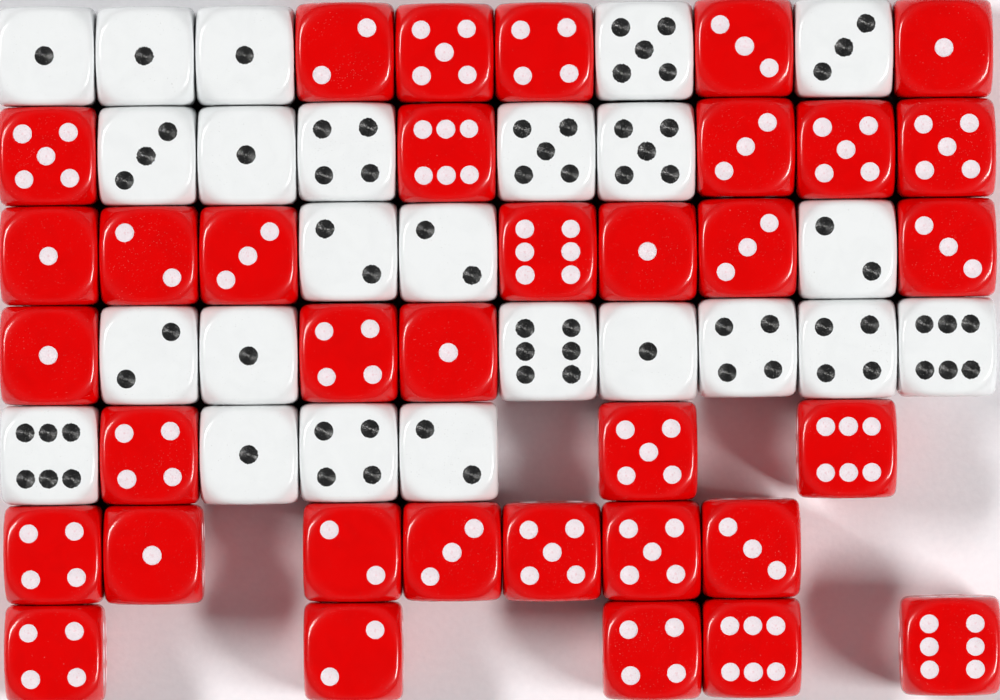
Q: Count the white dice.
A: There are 24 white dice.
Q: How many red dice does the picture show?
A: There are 35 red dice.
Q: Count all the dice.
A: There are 59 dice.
